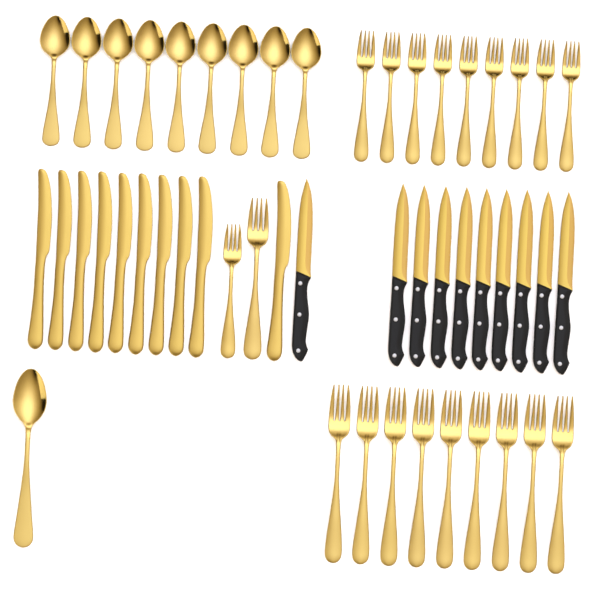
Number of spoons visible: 10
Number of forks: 20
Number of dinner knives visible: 10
